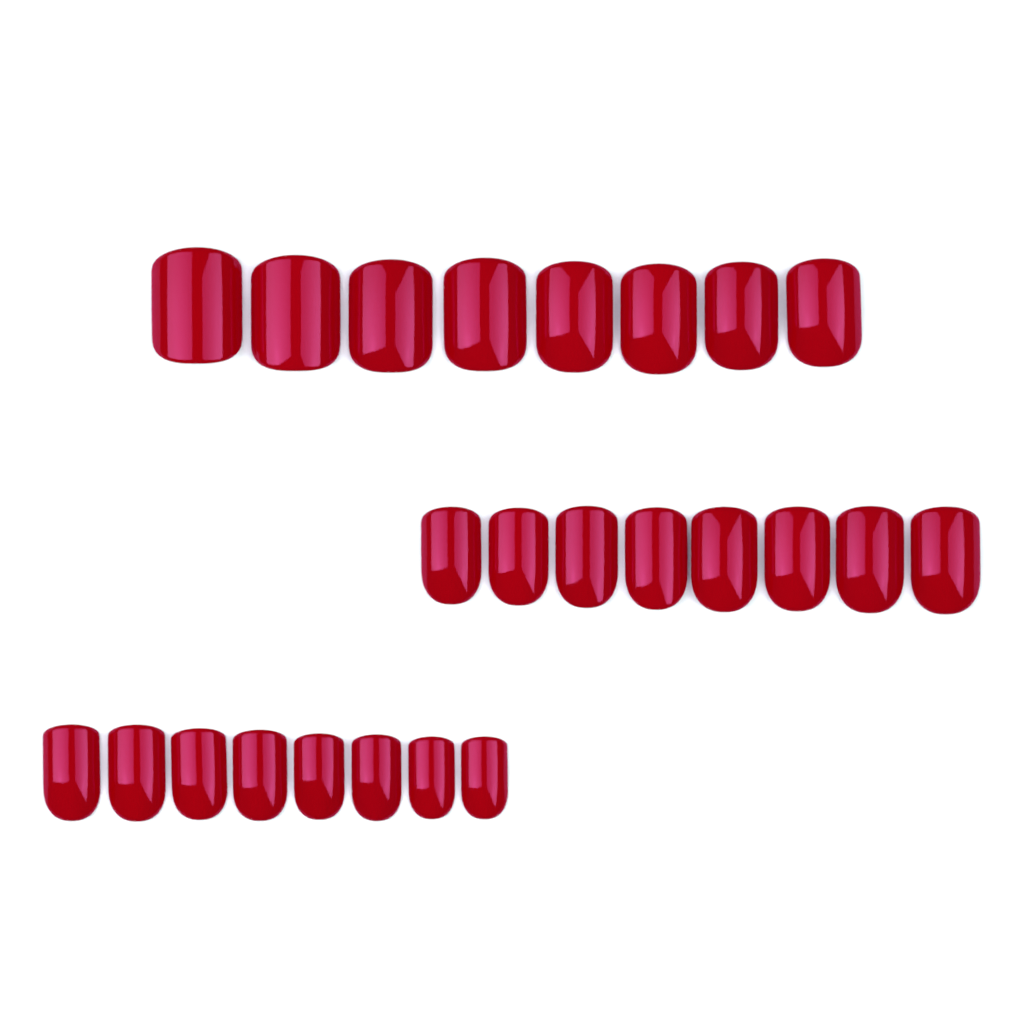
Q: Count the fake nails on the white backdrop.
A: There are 24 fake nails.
